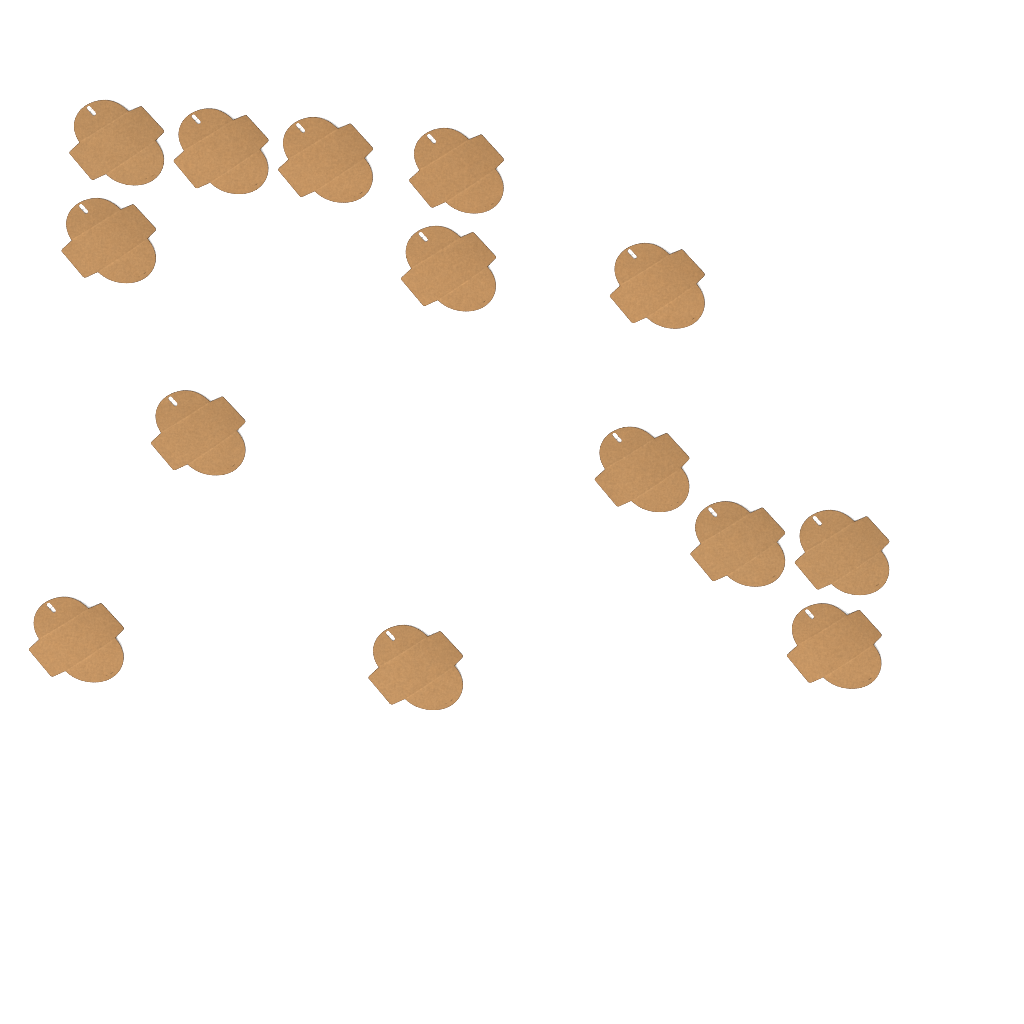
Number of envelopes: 14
